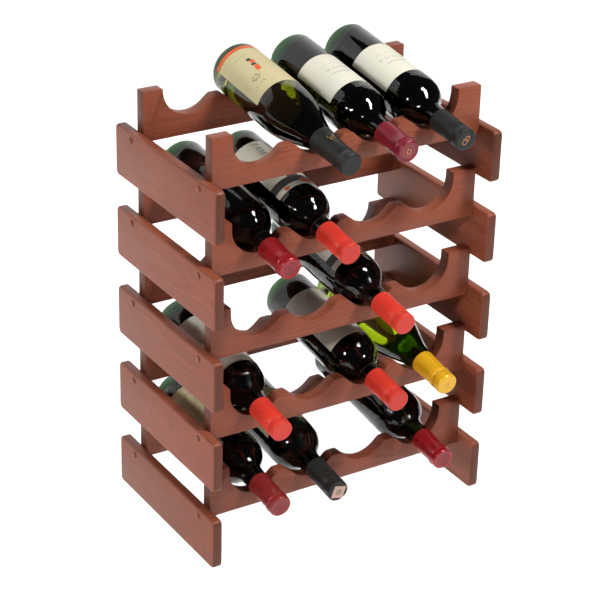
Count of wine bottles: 12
